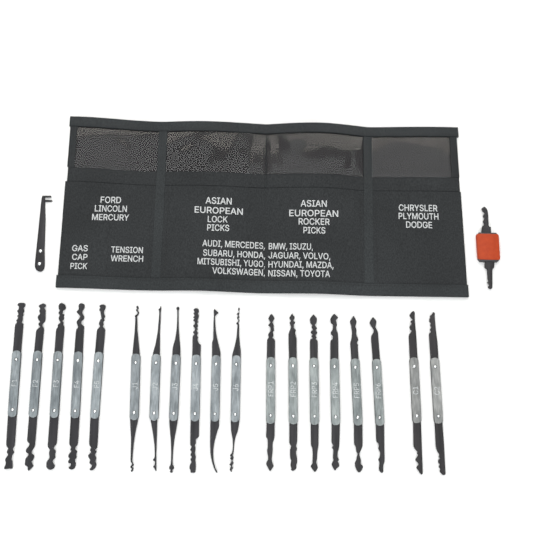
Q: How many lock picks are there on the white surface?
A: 19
